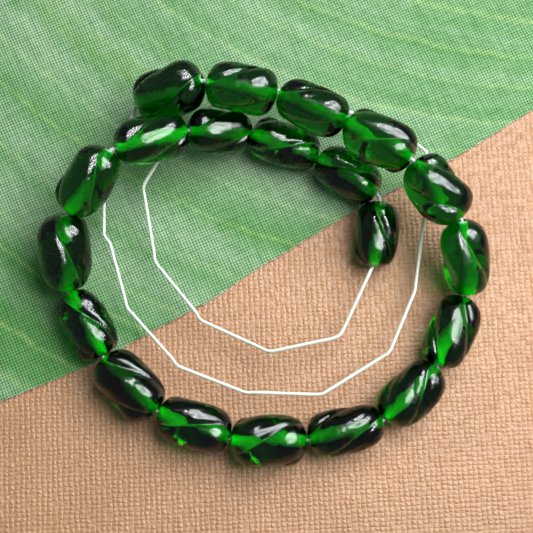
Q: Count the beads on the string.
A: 20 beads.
